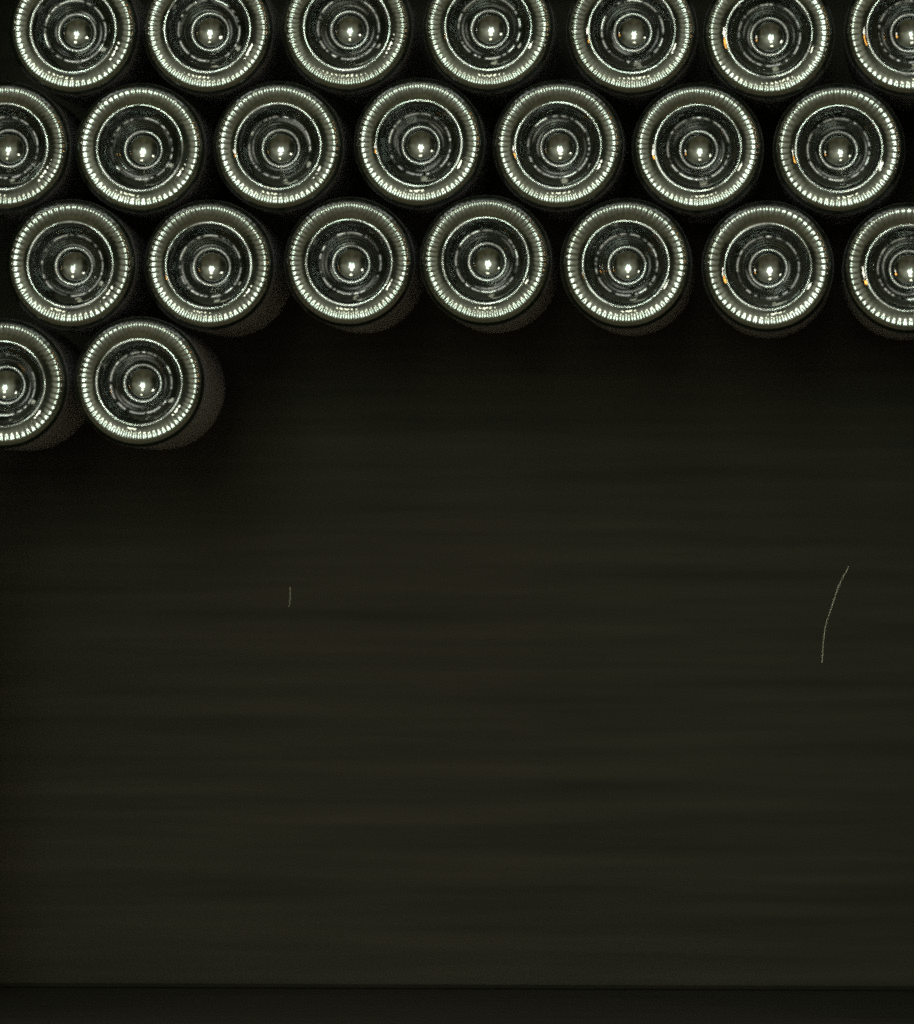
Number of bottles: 23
